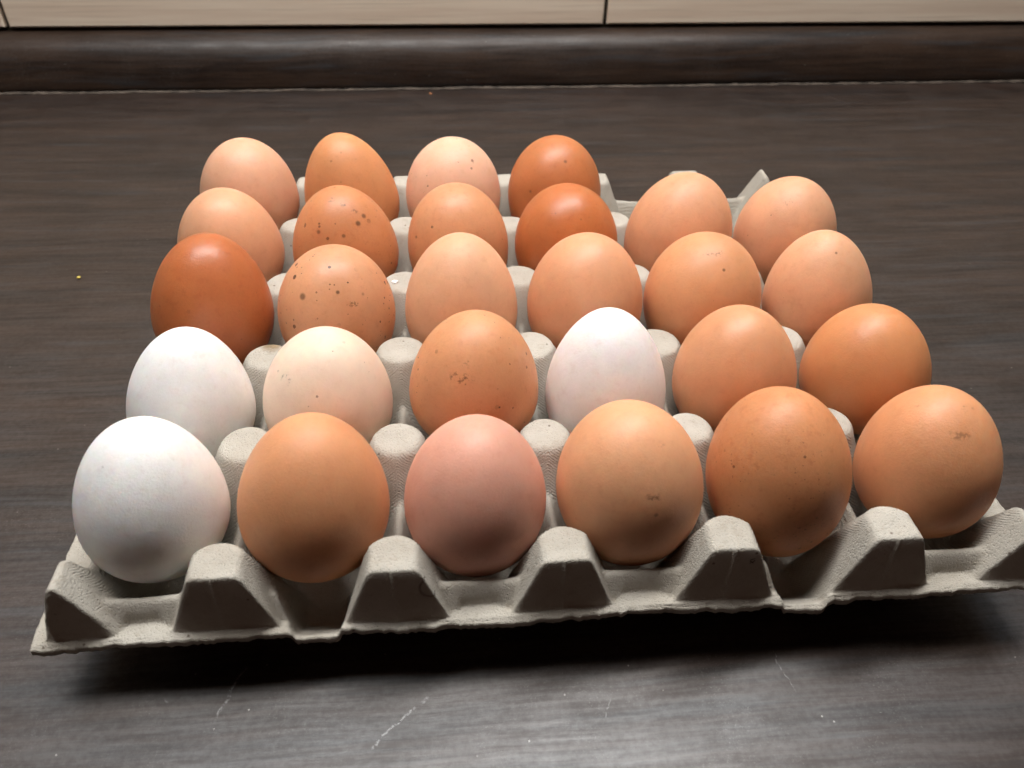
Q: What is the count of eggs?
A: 28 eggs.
